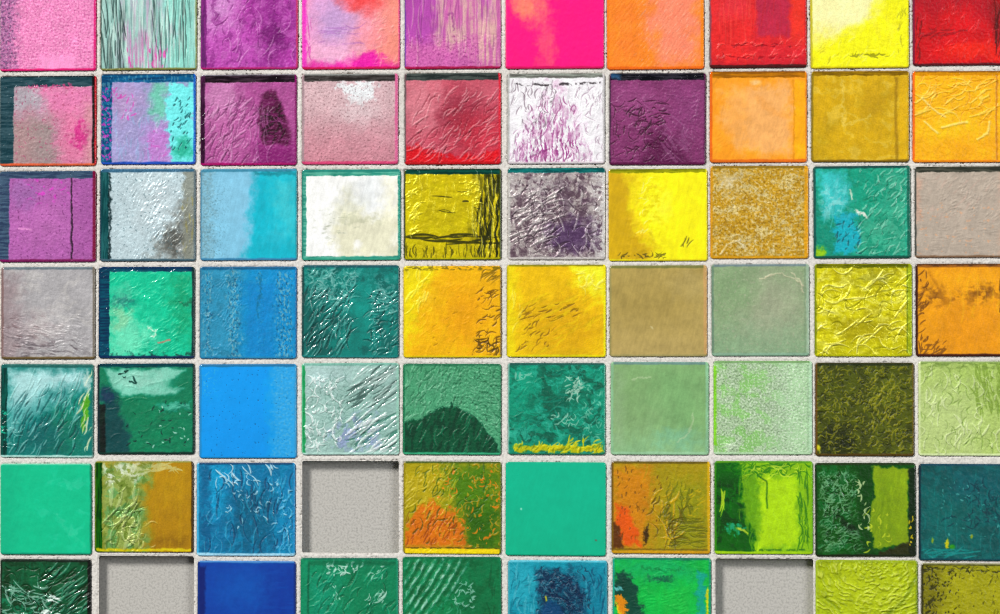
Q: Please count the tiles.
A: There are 67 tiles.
